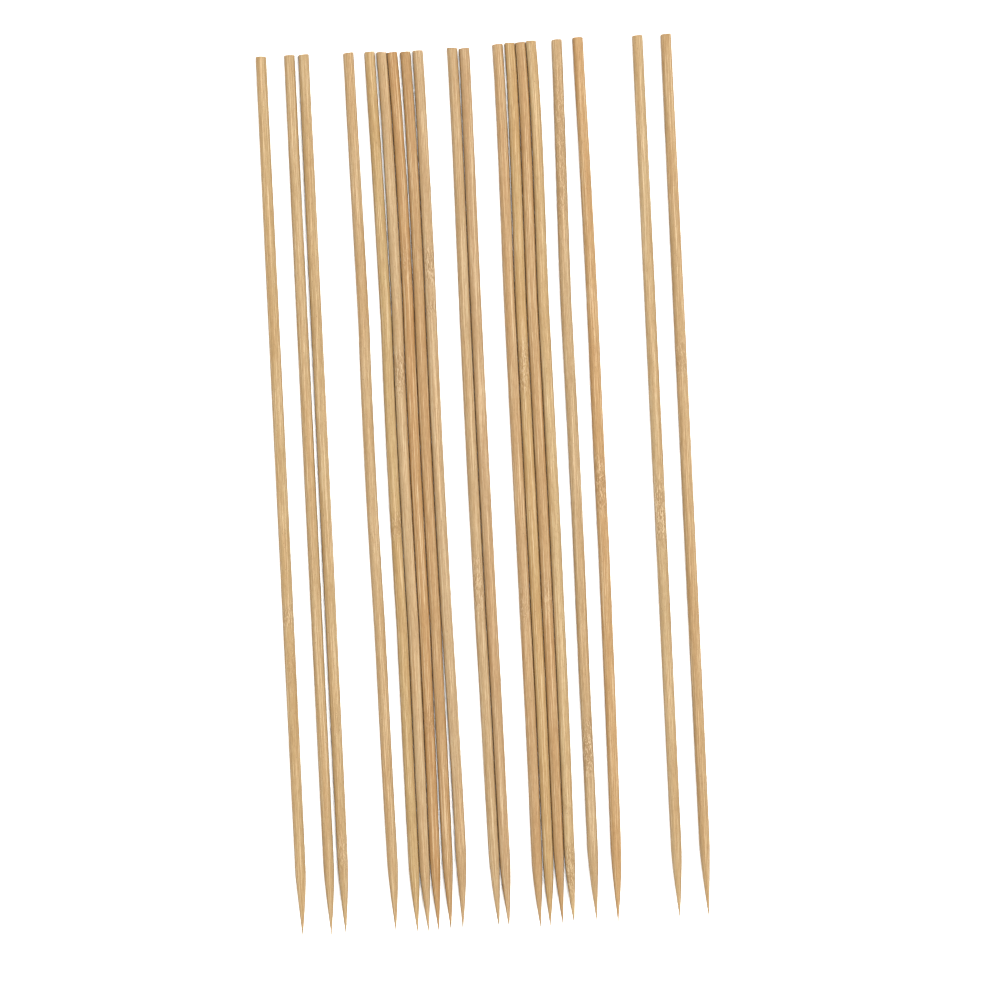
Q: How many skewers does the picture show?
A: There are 19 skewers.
